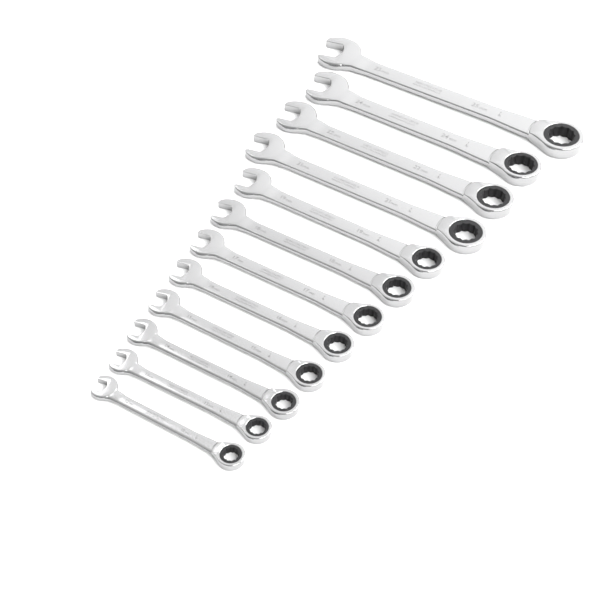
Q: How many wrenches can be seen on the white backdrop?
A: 12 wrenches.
